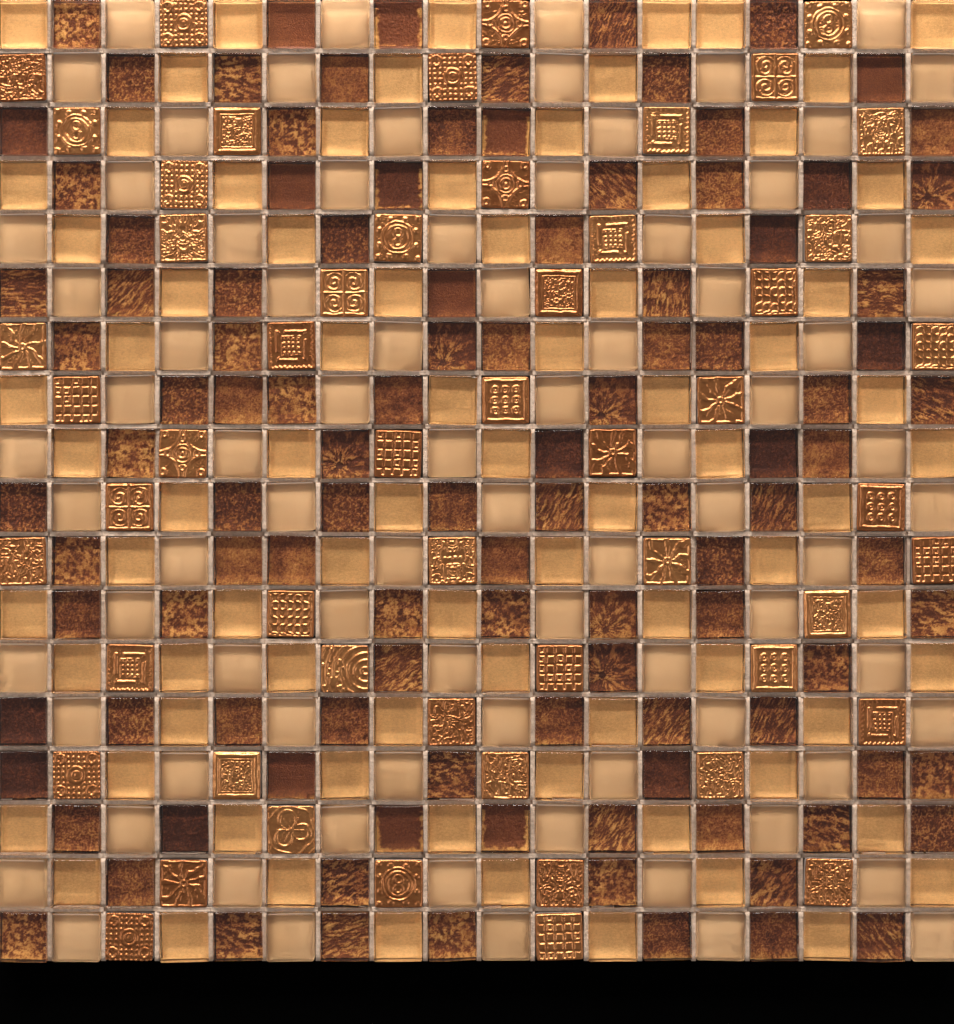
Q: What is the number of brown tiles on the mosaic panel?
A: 108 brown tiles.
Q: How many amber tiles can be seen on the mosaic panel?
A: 82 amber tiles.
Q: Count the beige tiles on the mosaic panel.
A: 81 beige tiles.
